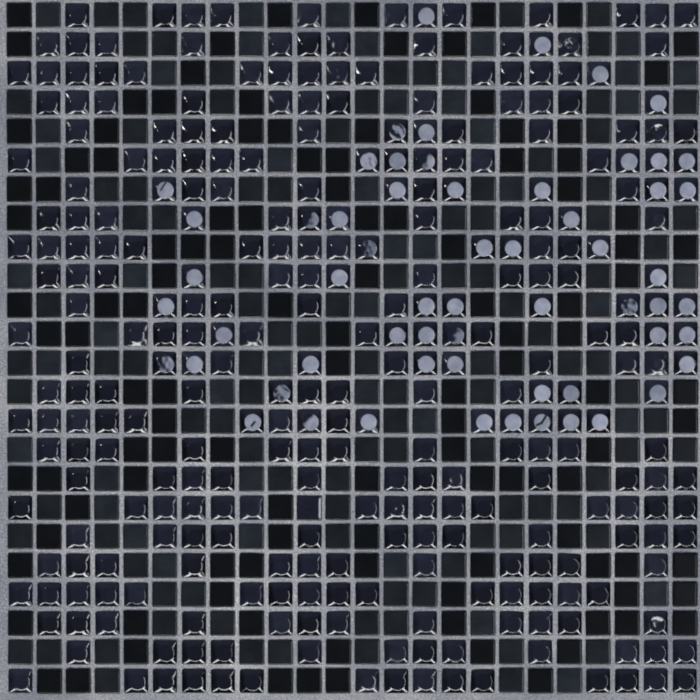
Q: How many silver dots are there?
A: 60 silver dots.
